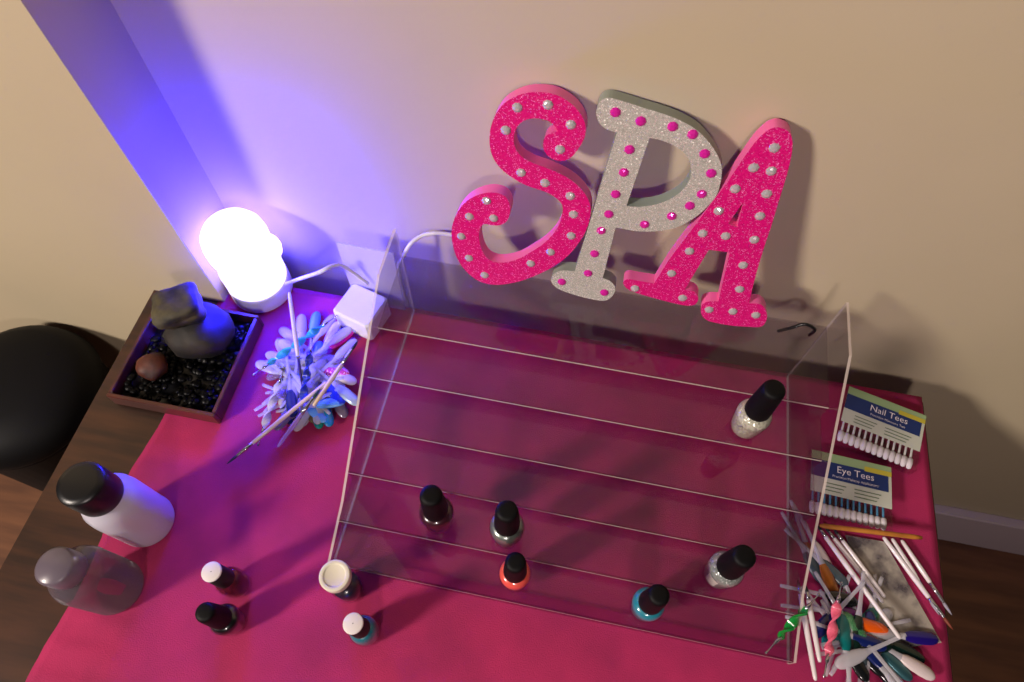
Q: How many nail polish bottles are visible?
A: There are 10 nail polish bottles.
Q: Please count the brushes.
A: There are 12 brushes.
